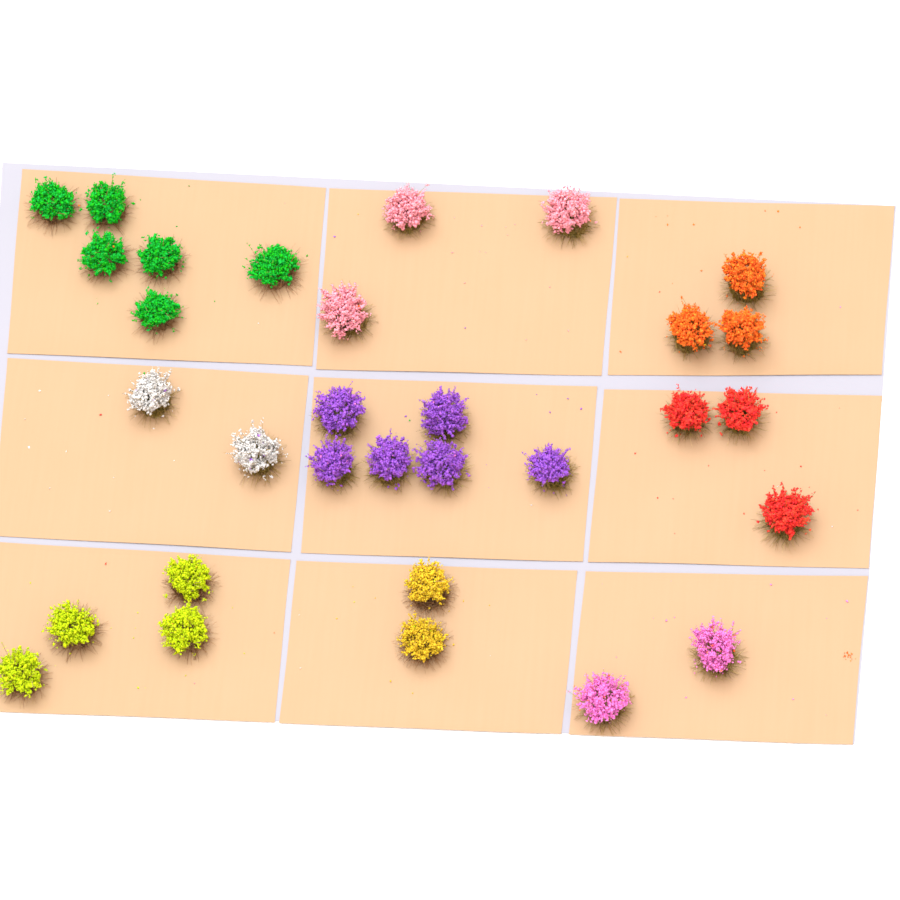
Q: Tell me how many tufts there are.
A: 31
